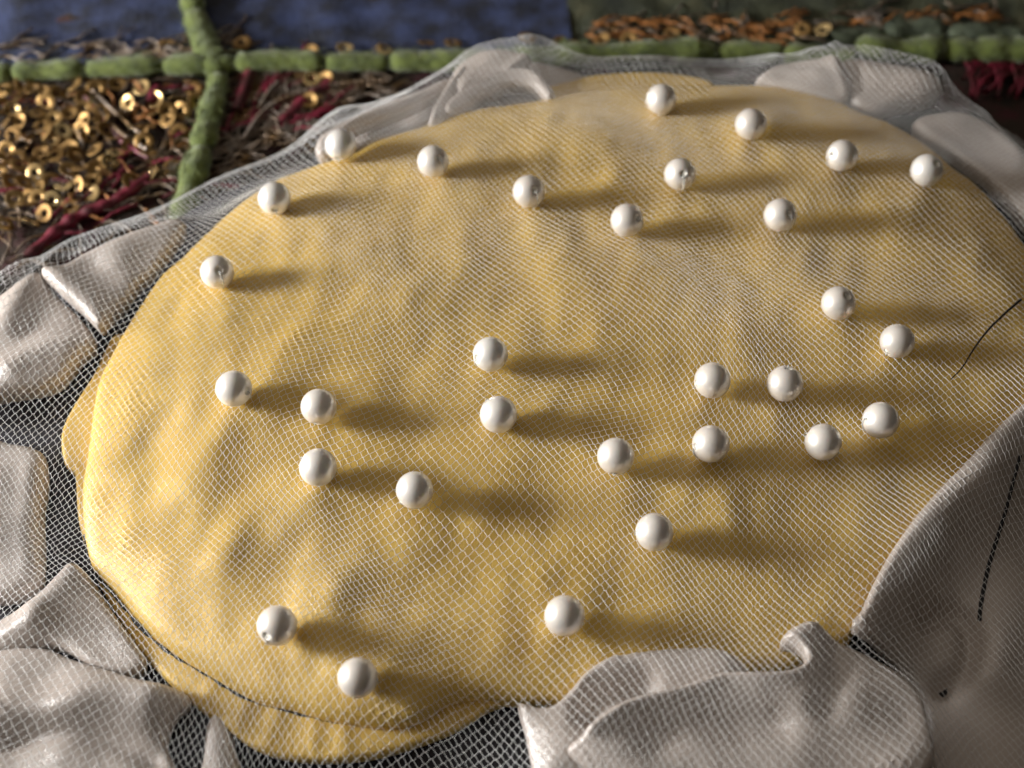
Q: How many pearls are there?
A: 30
